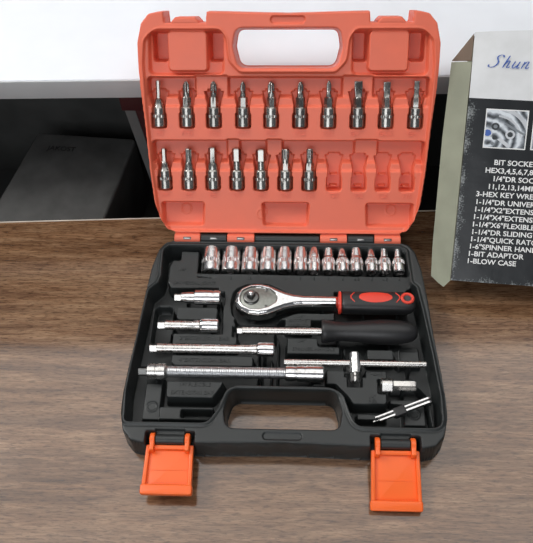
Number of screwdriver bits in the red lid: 17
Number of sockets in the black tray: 13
